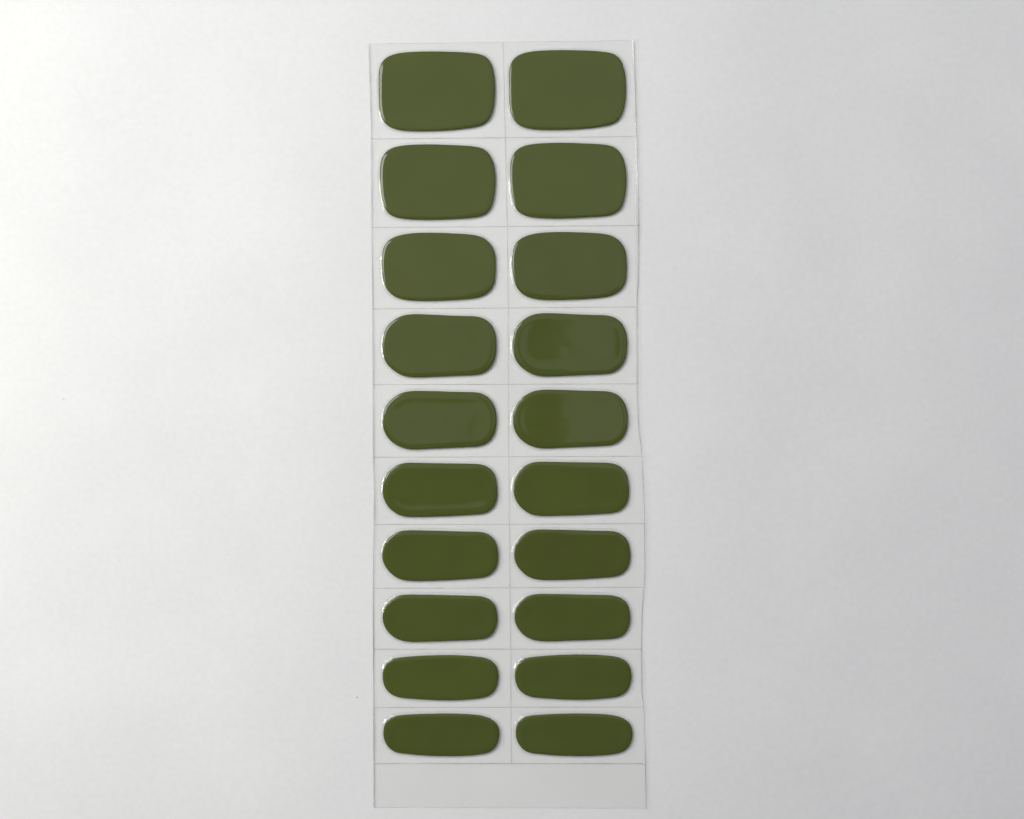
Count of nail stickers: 20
